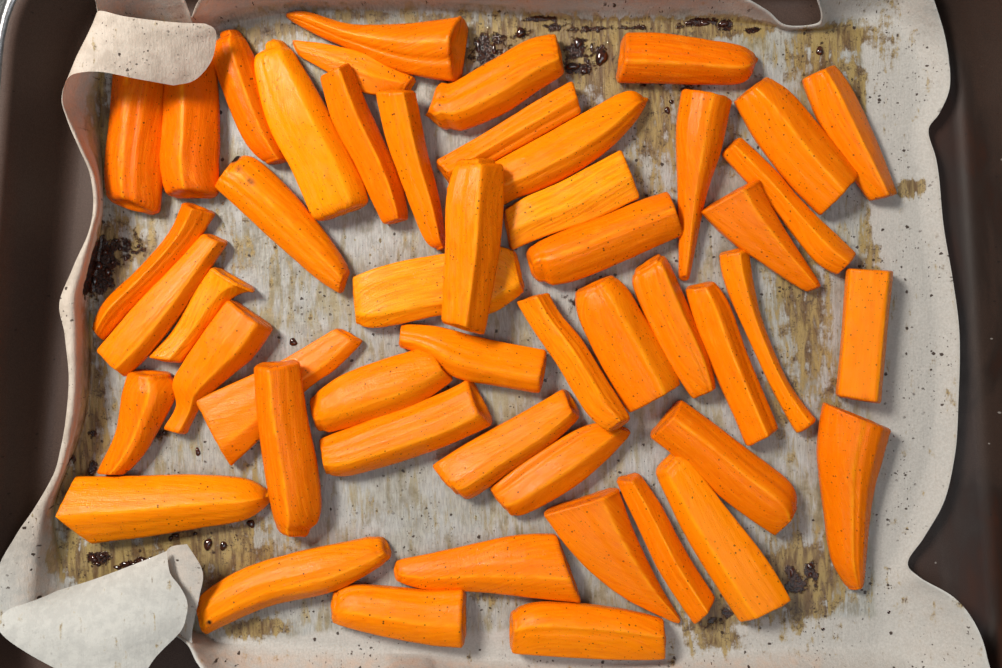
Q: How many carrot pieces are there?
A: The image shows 50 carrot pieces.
